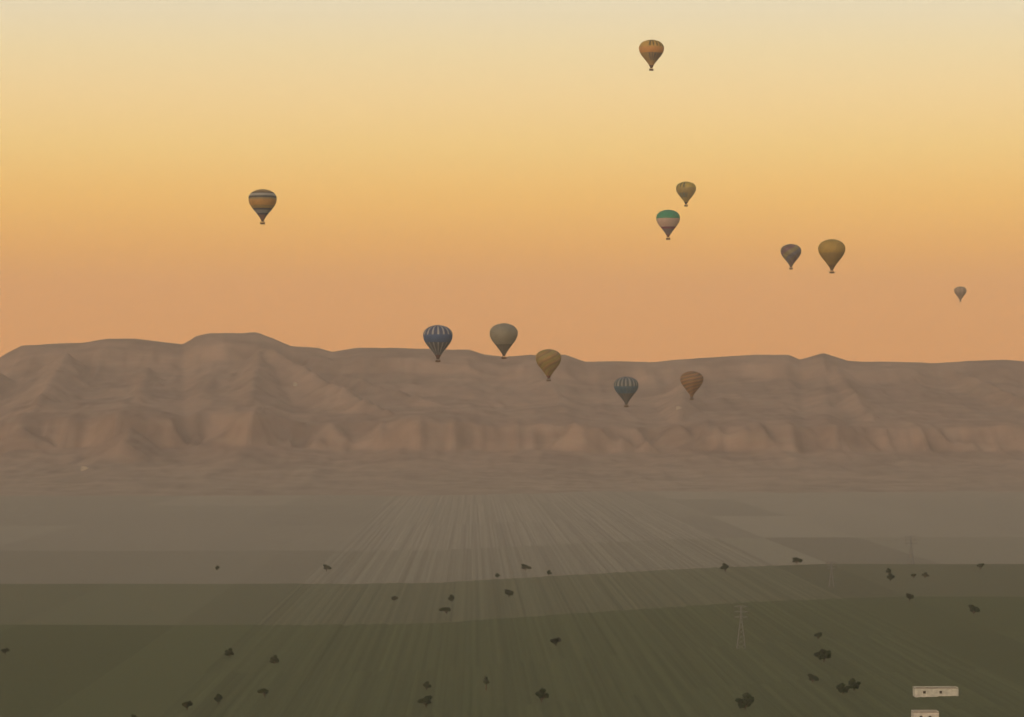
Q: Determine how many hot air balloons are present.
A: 12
